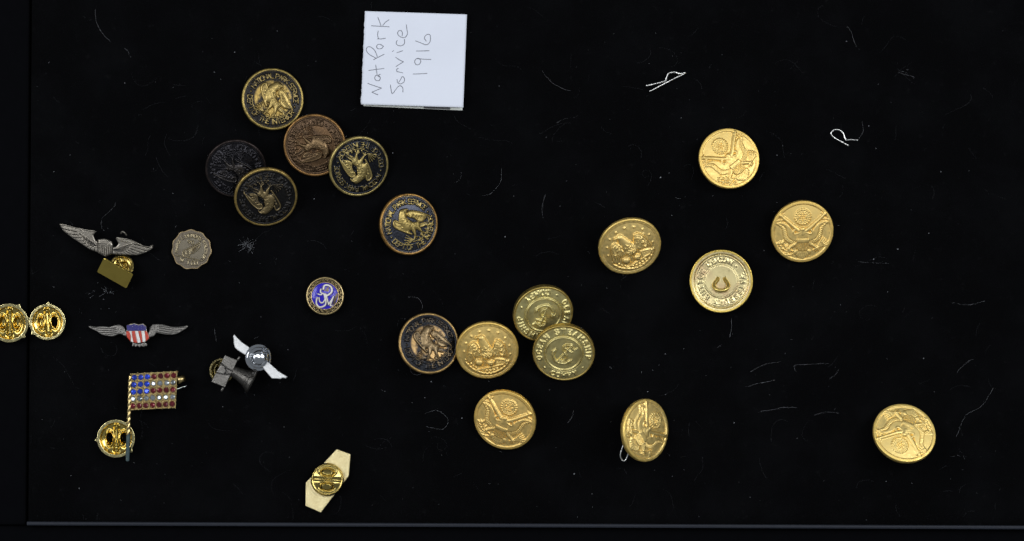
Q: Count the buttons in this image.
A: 17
